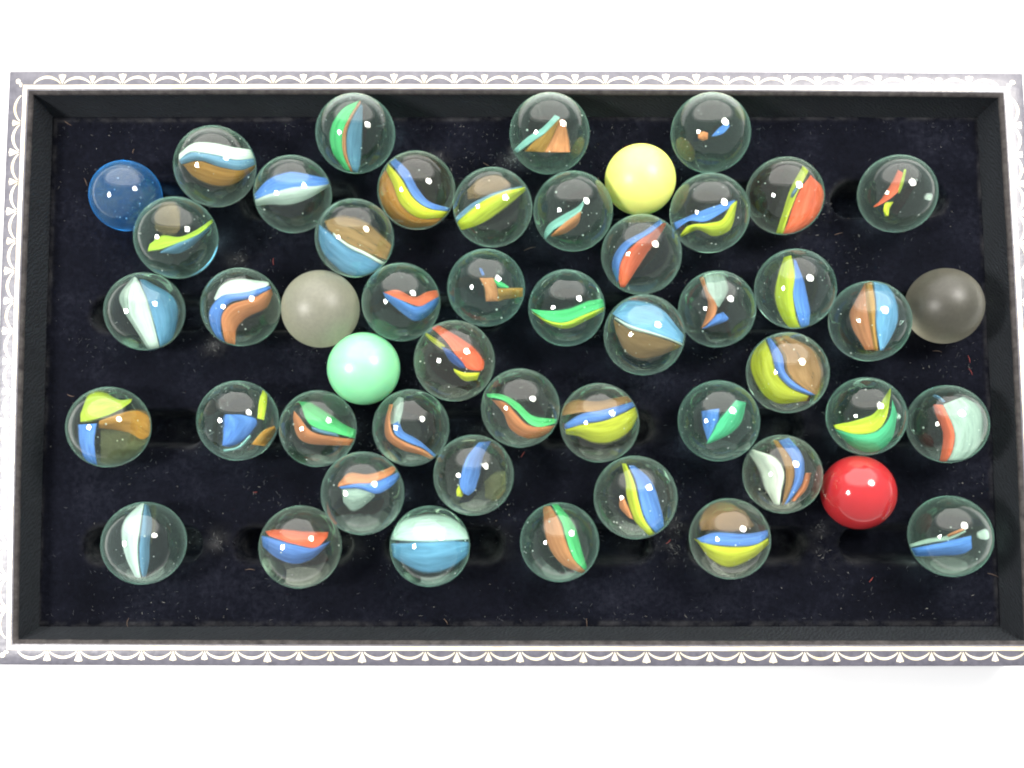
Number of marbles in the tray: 50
